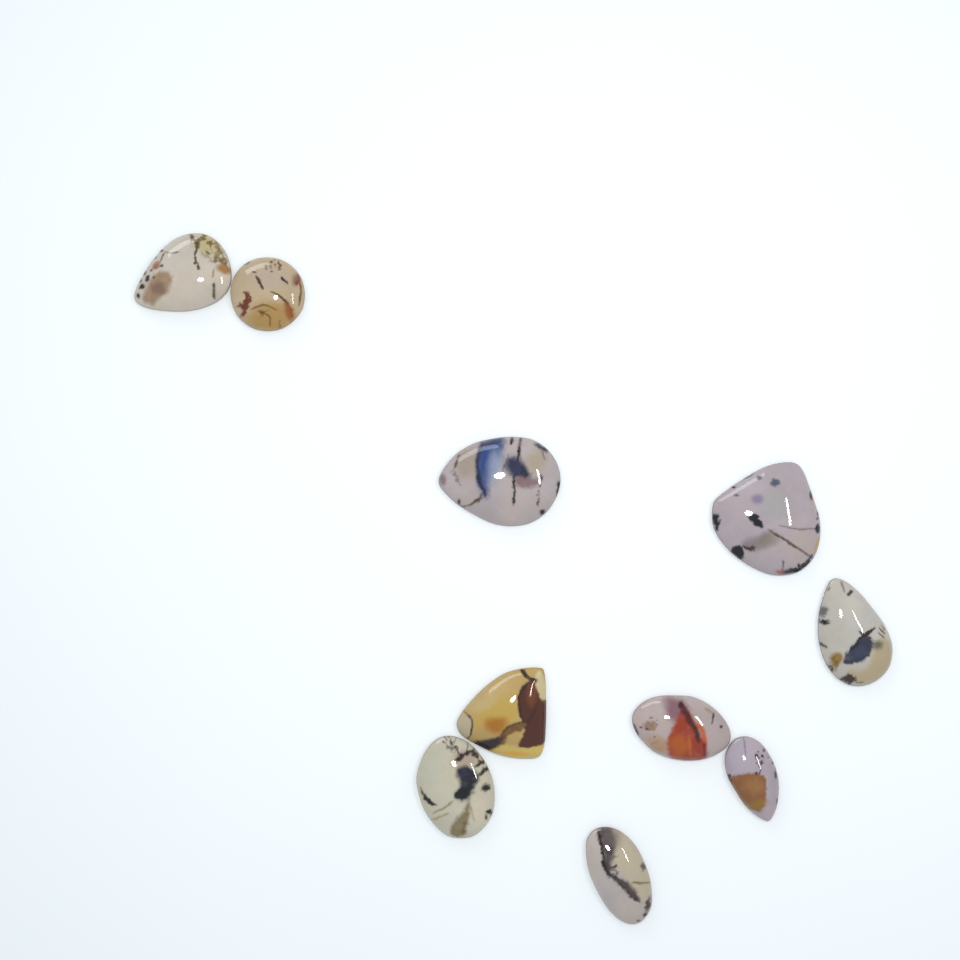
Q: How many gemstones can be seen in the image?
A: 10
